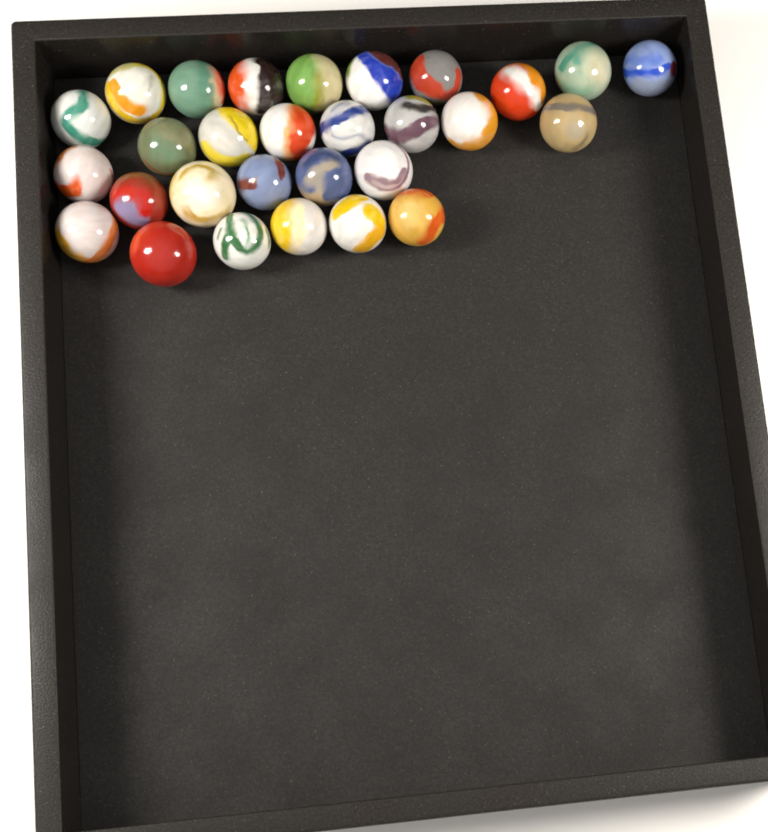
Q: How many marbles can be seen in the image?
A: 29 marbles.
